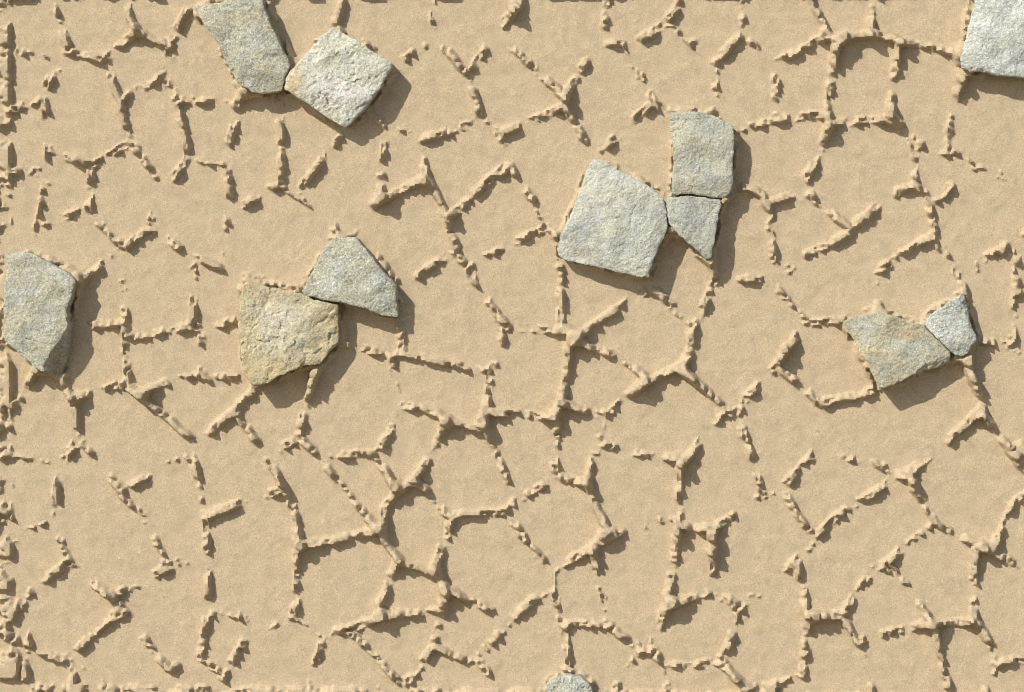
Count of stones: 12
